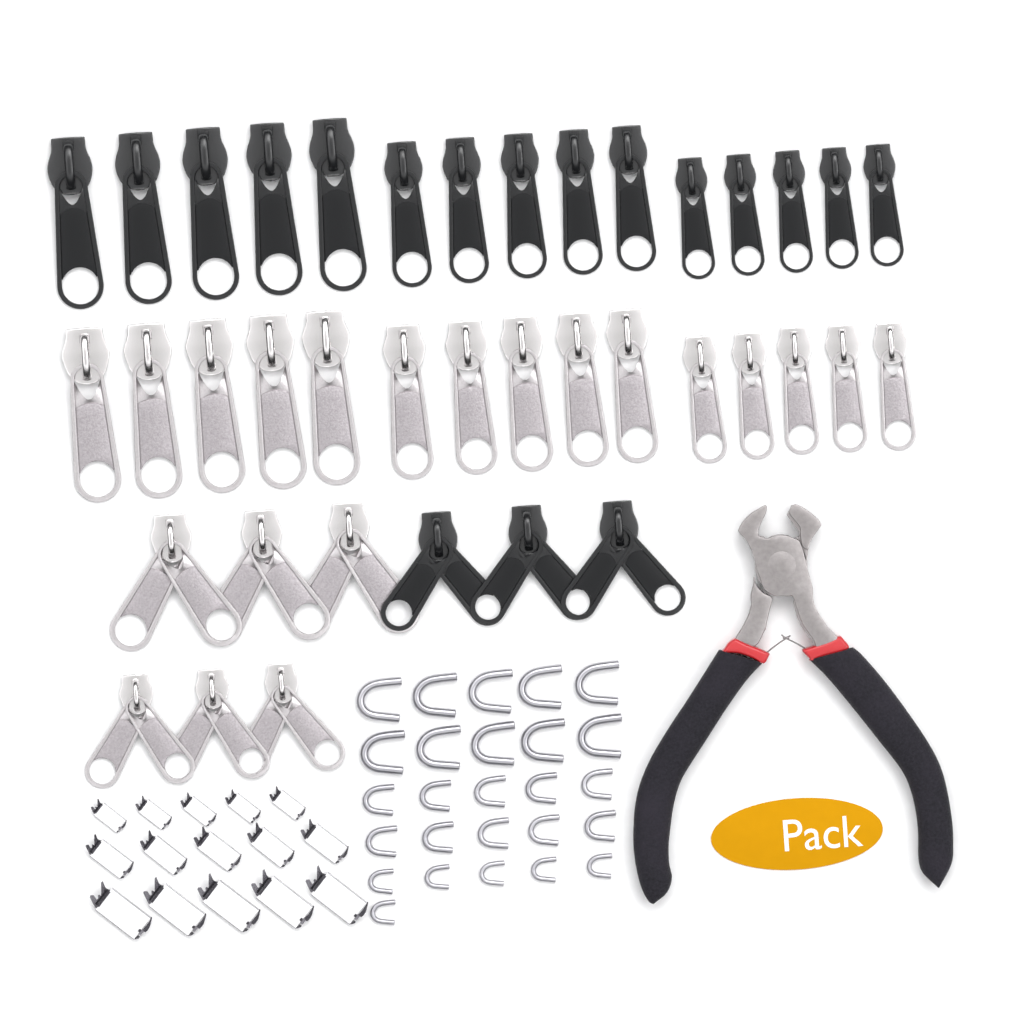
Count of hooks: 26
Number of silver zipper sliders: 21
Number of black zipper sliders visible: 18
